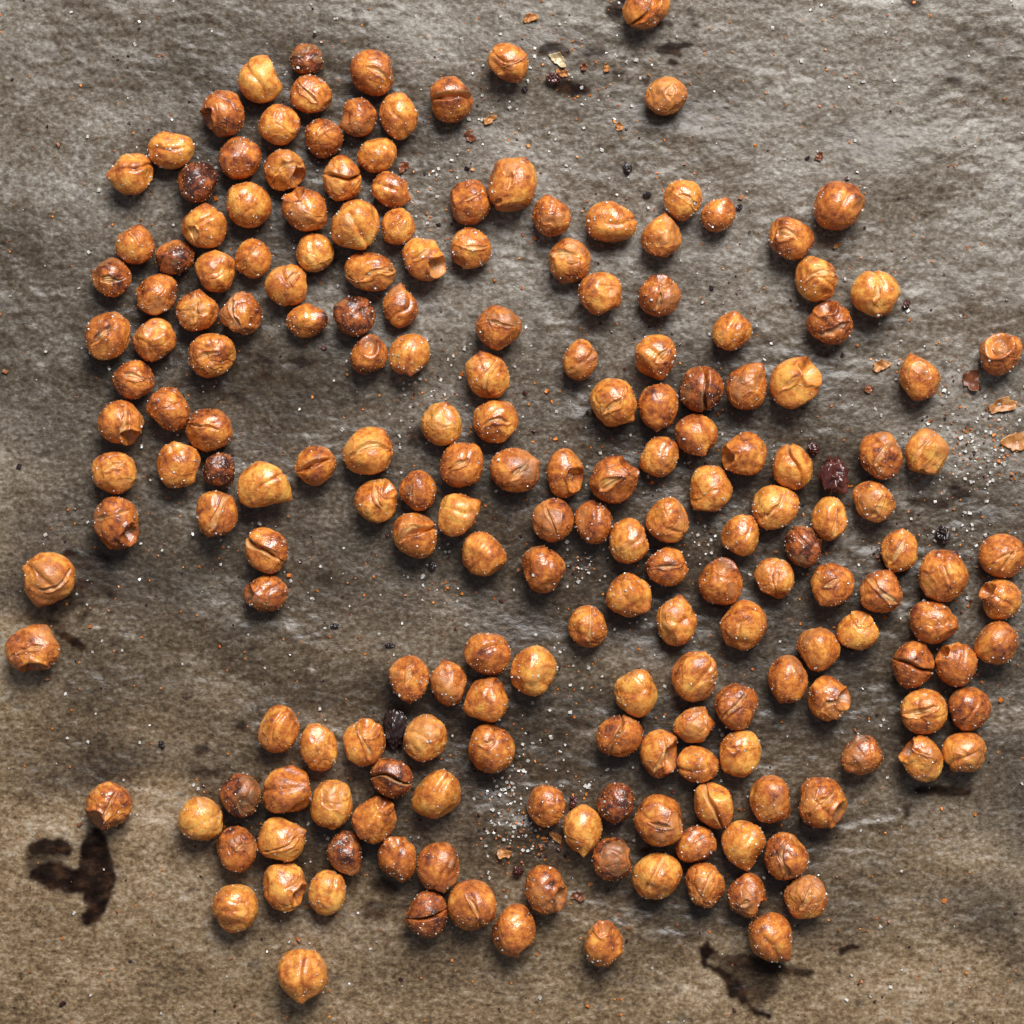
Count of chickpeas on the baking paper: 200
